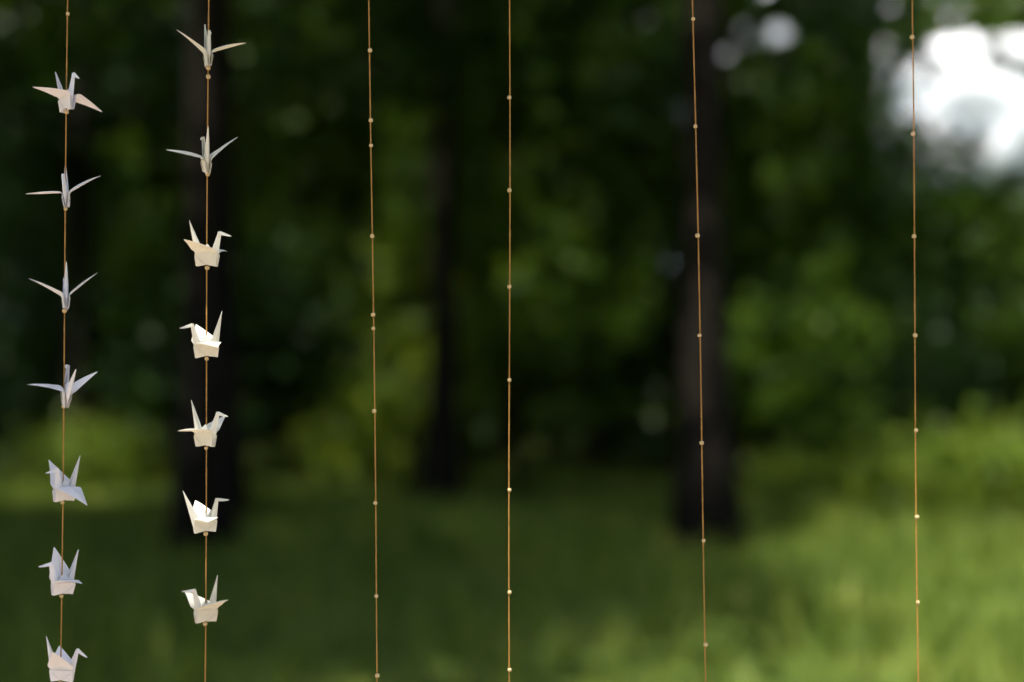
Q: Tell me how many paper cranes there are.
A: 14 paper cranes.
